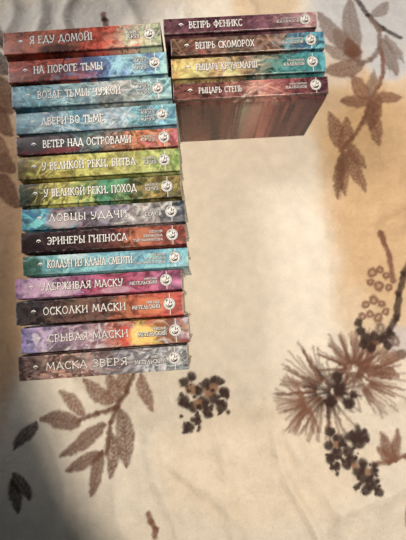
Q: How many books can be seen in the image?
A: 18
